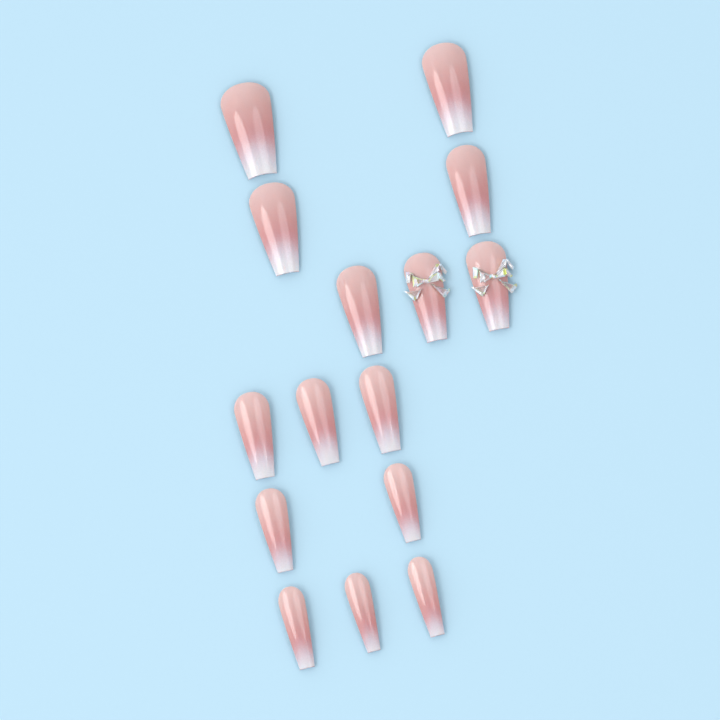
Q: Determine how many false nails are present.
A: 15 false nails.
